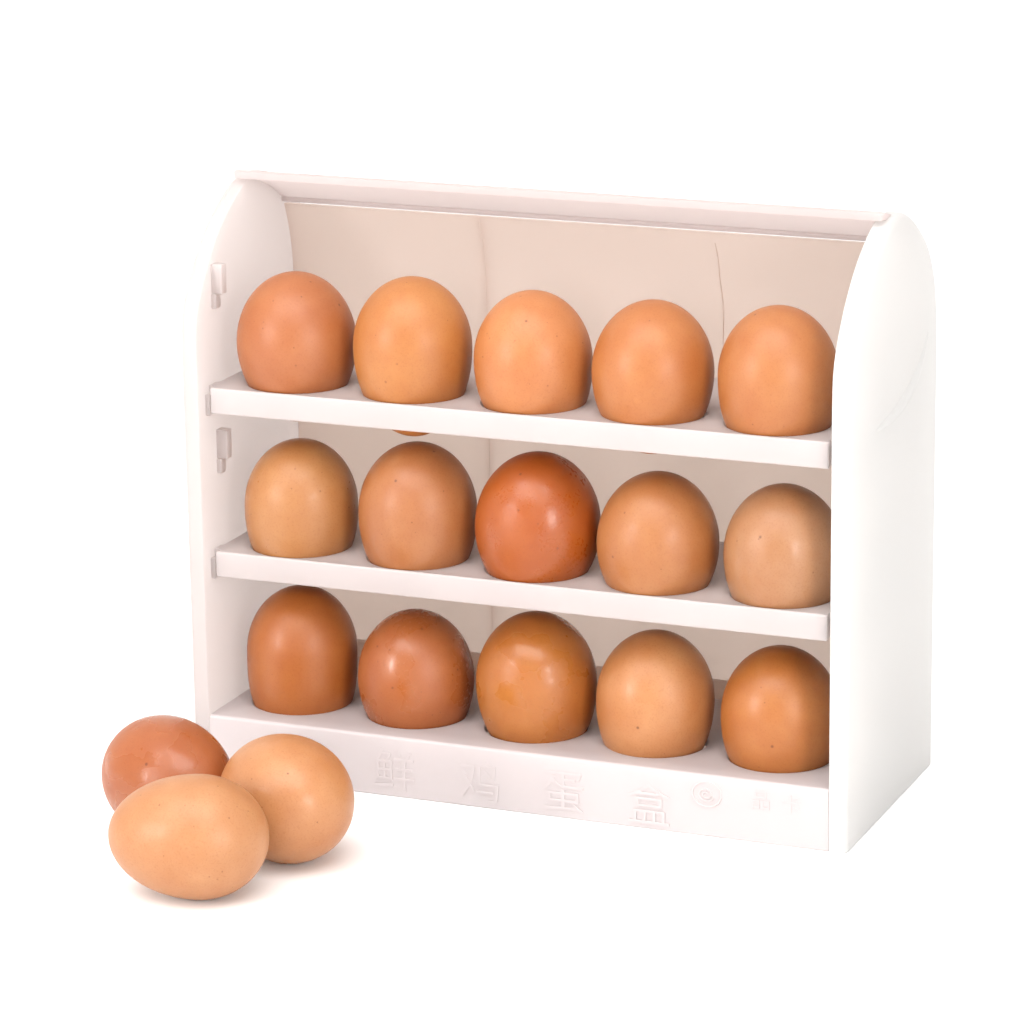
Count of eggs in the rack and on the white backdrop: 18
